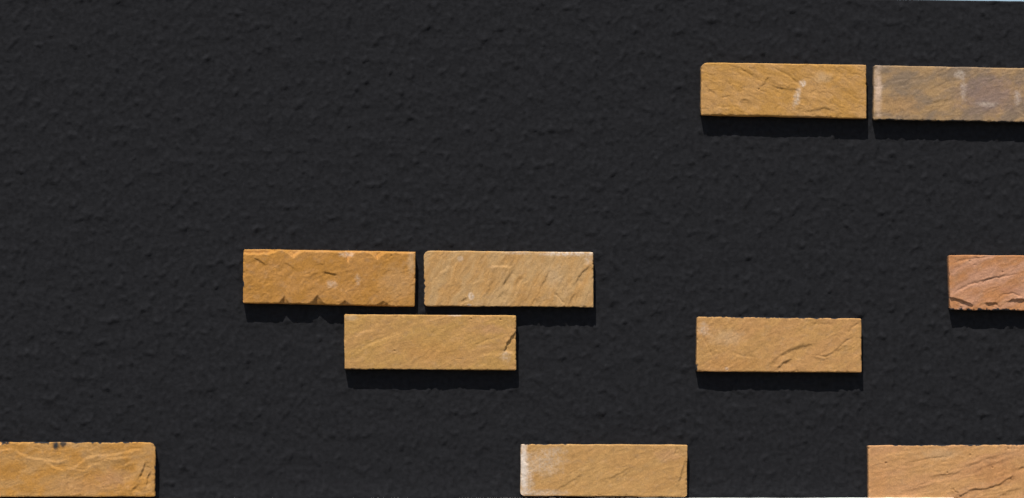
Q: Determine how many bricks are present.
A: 10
